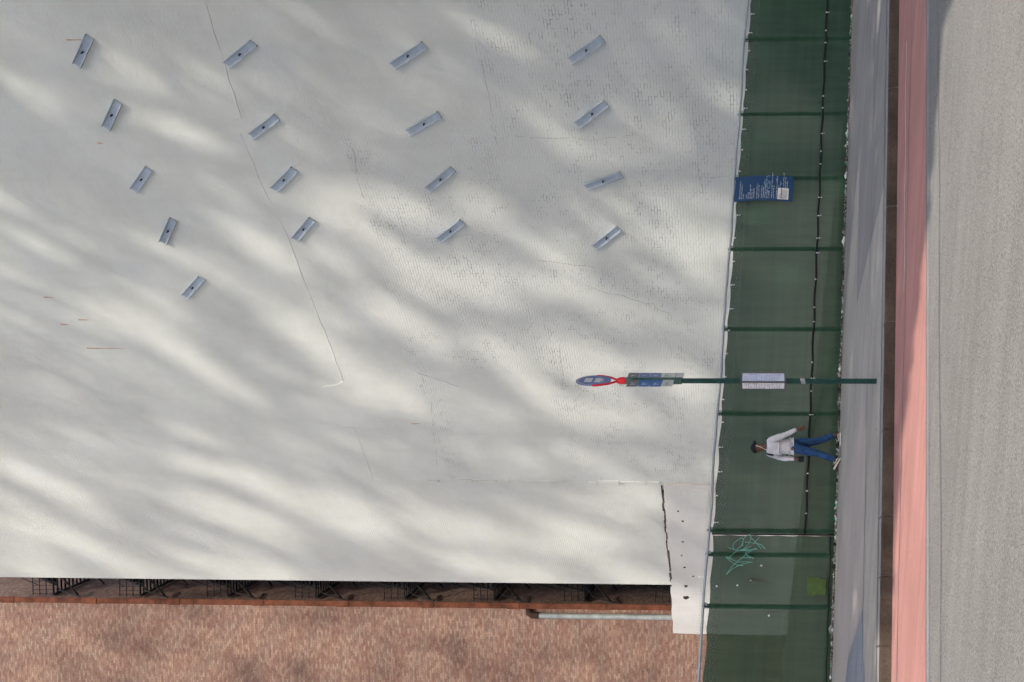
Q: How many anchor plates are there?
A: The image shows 17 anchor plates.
